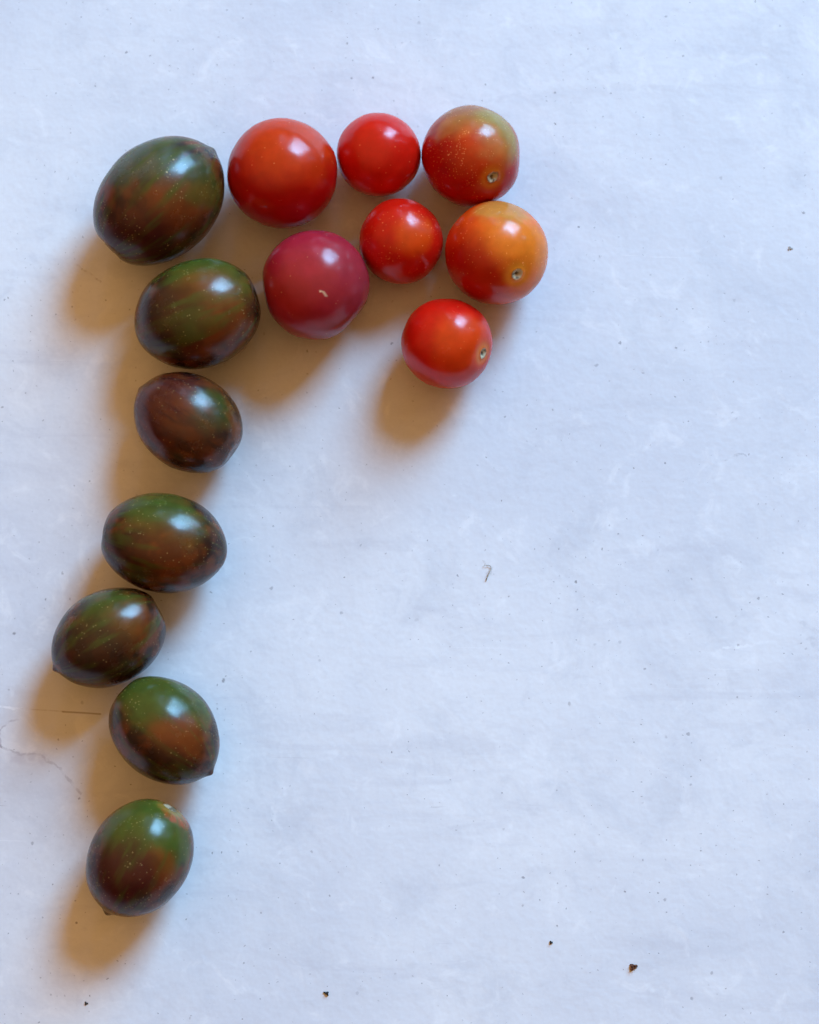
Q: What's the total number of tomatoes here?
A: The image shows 14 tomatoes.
